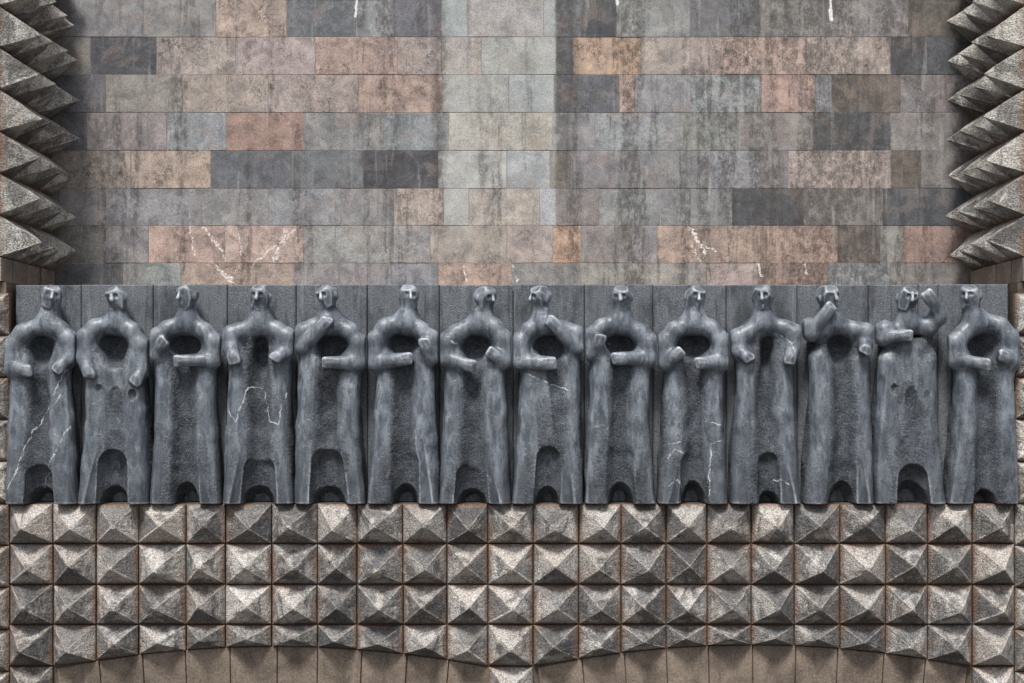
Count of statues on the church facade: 14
